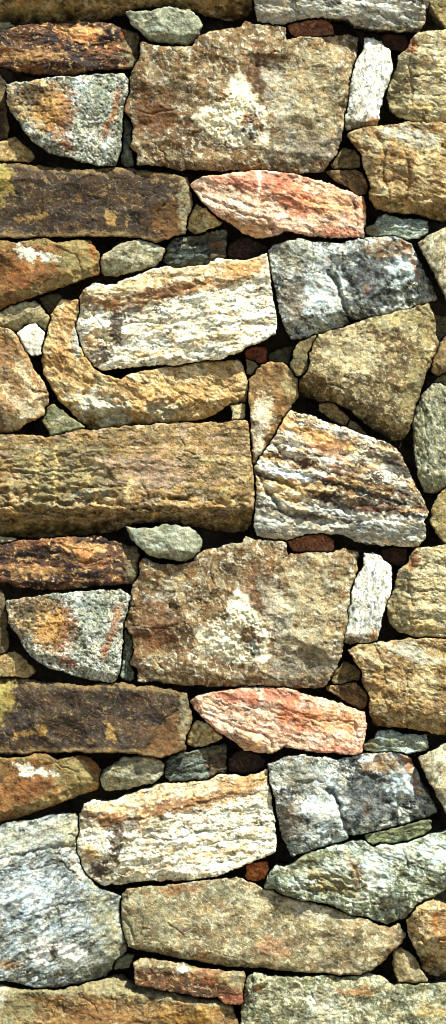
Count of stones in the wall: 88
